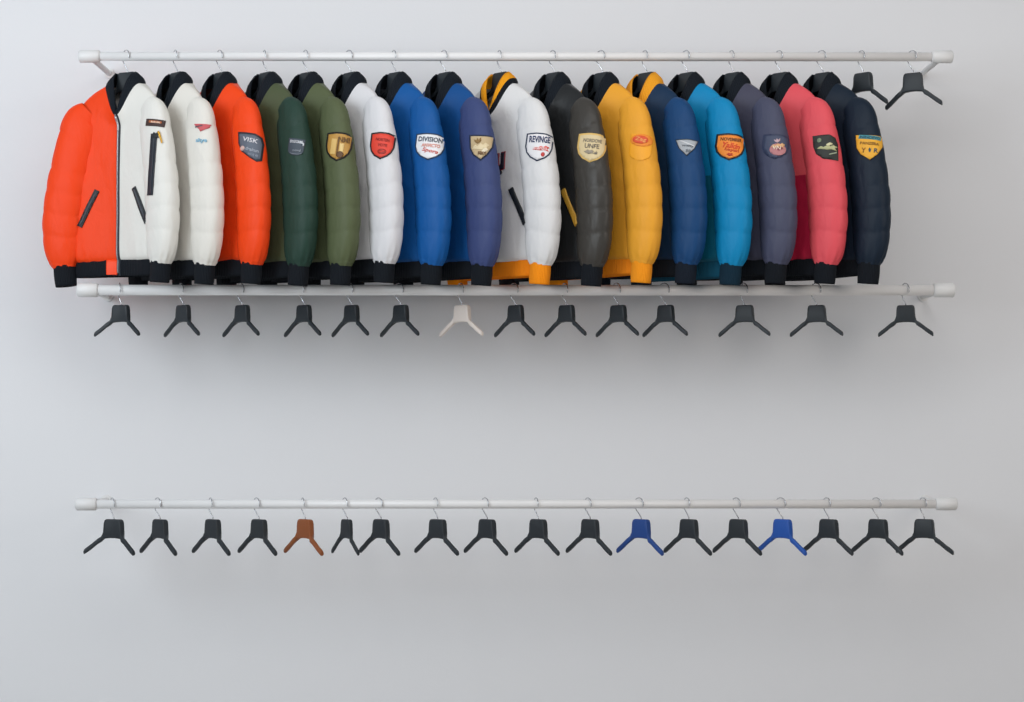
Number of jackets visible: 16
